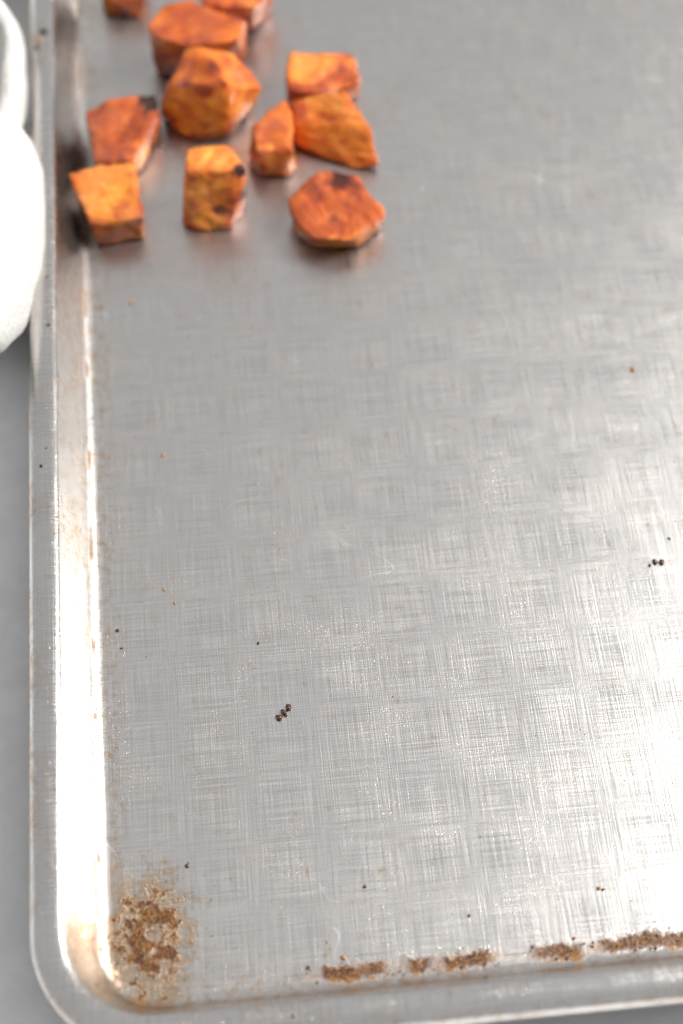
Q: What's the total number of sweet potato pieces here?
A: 11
